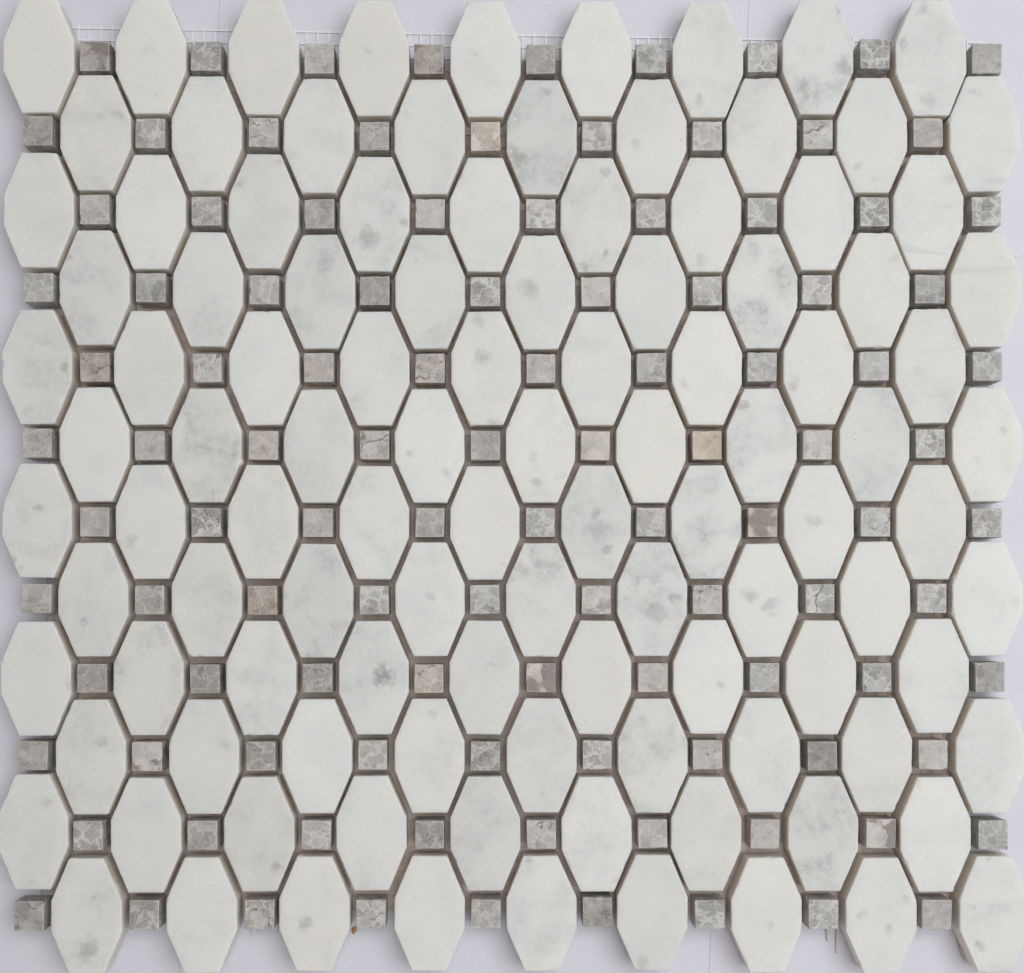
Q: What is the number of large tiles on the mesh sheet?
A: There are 108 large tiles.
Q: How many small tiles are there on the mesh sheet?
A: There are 108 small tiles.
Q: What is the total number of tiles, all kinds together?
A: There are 216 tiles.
